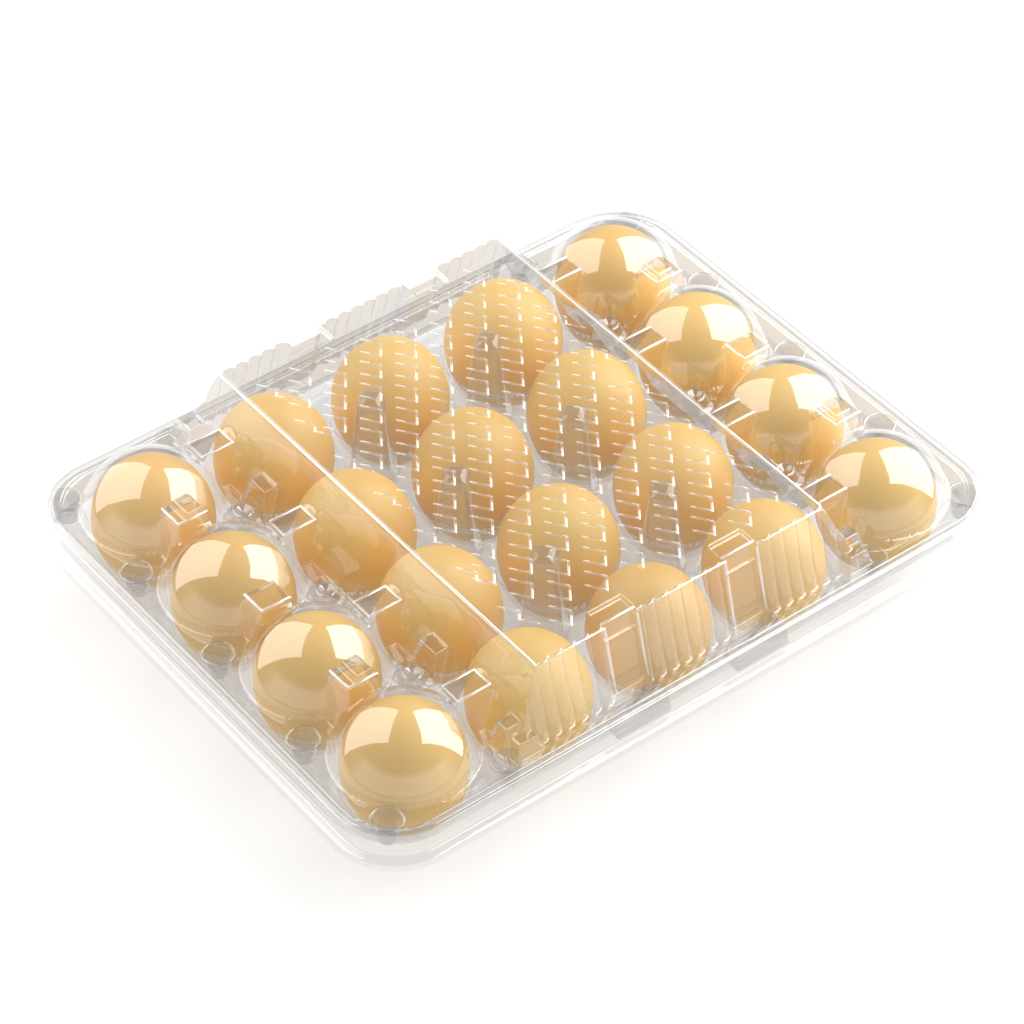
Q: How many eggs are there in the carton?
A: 20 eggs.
